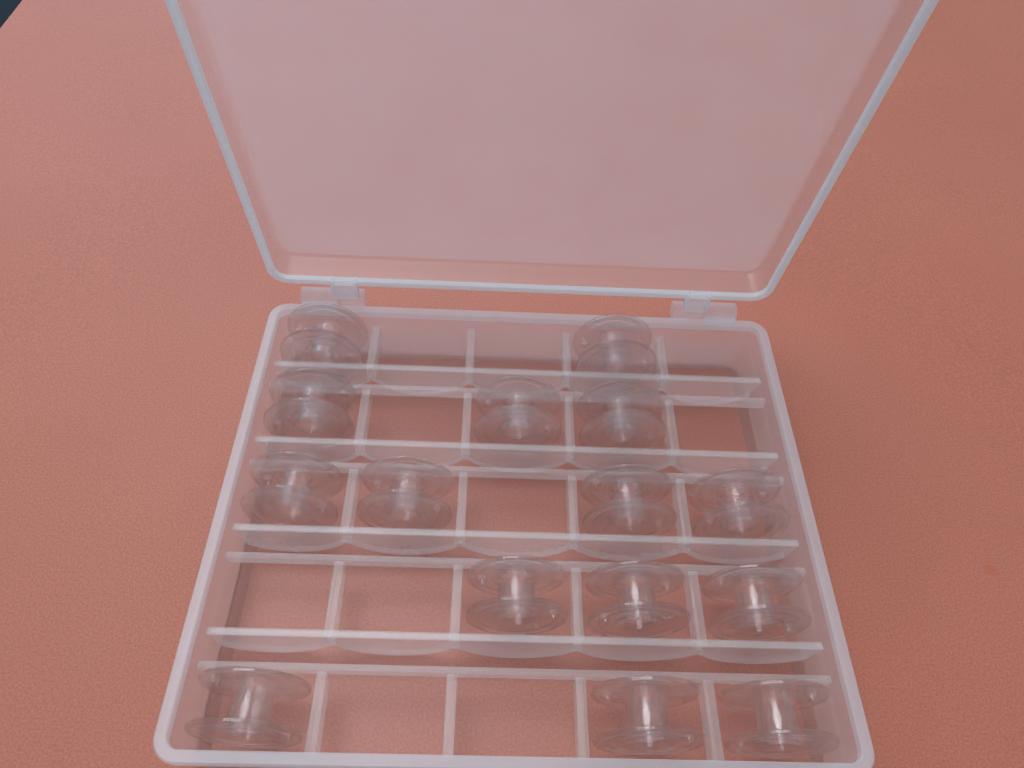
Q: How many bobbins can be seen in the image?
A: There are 15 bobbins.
